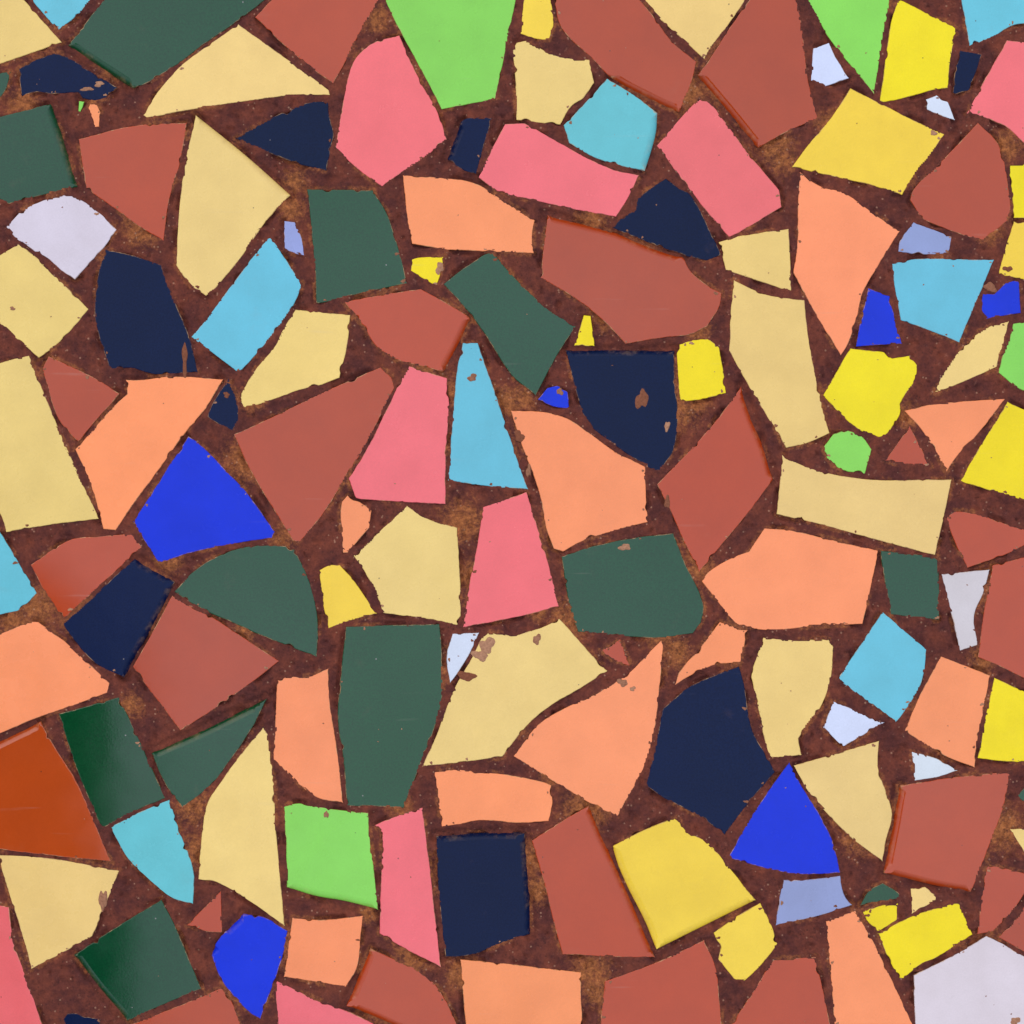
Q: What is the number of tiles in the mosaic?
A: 146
